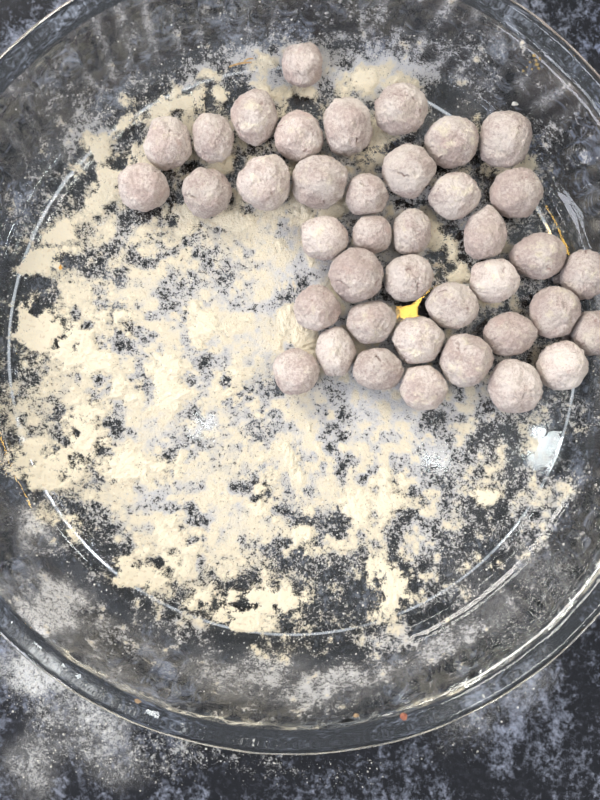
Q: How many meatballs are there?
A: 40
